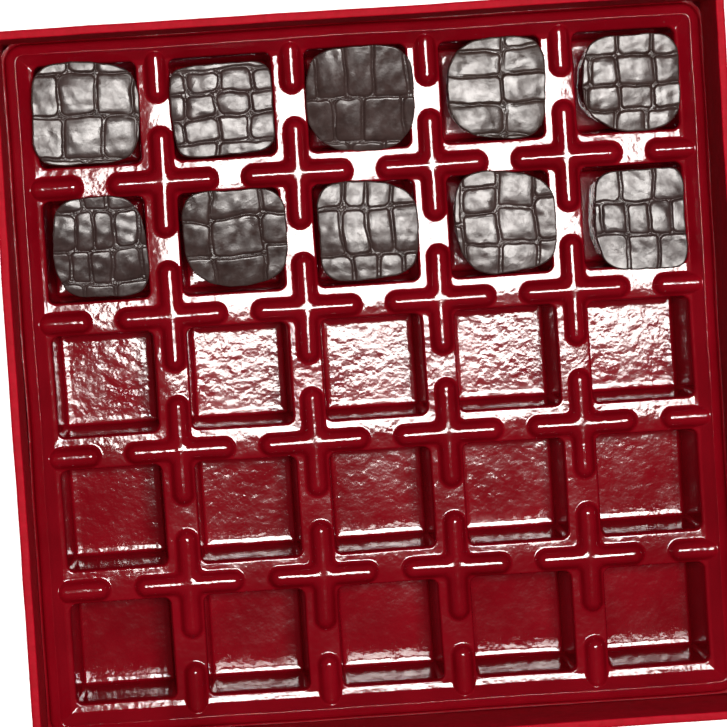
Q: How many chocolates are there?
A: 10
